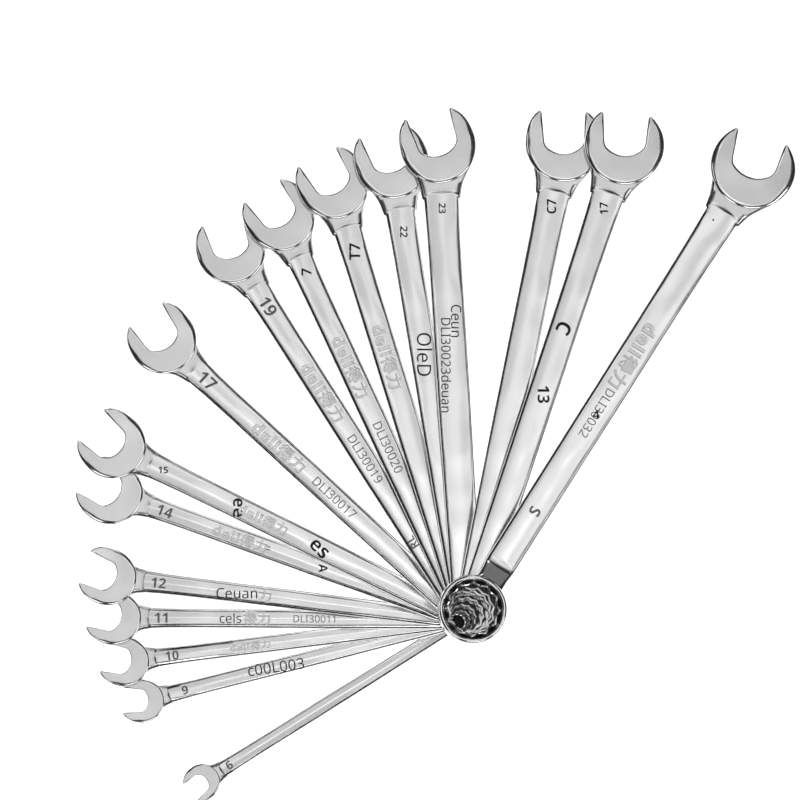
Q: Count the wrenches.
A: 16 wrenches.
